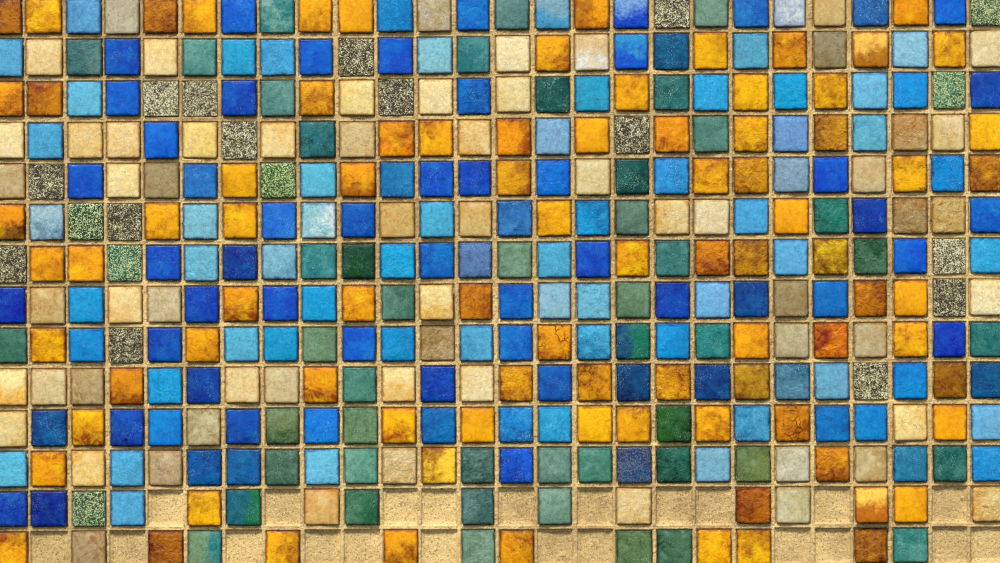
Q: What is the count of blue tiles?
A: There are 128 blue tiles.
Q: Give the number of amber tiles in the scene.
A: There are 86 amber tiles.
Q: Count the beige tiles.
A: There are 61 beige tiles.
